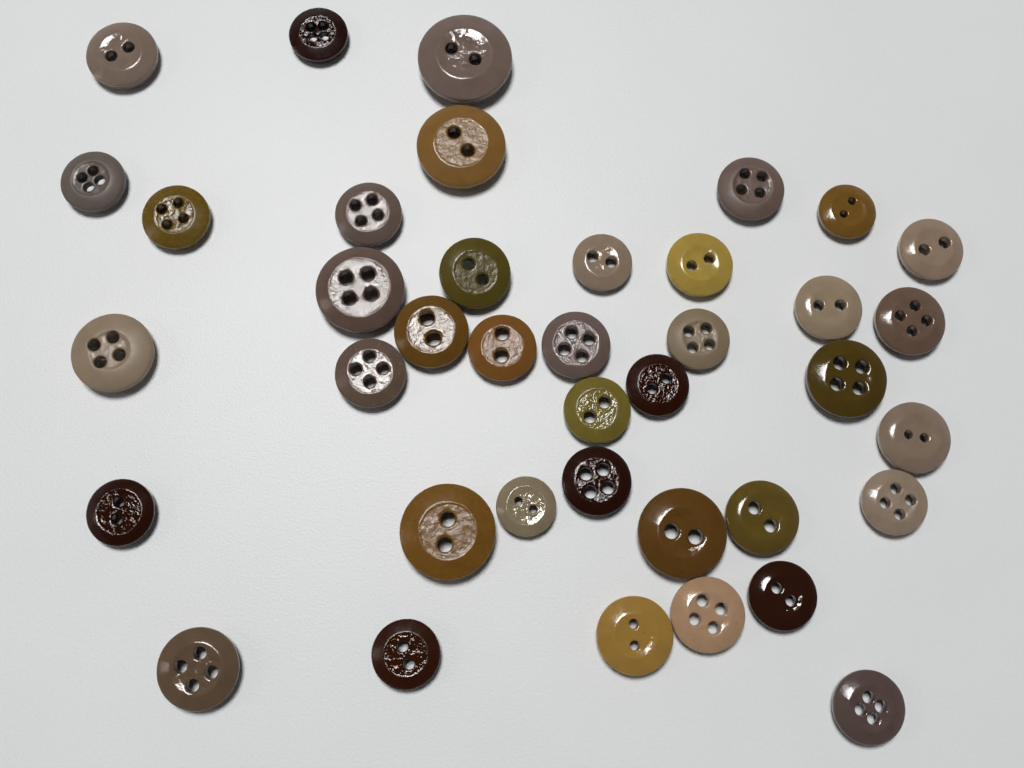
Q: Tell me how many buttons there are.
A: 39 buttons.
